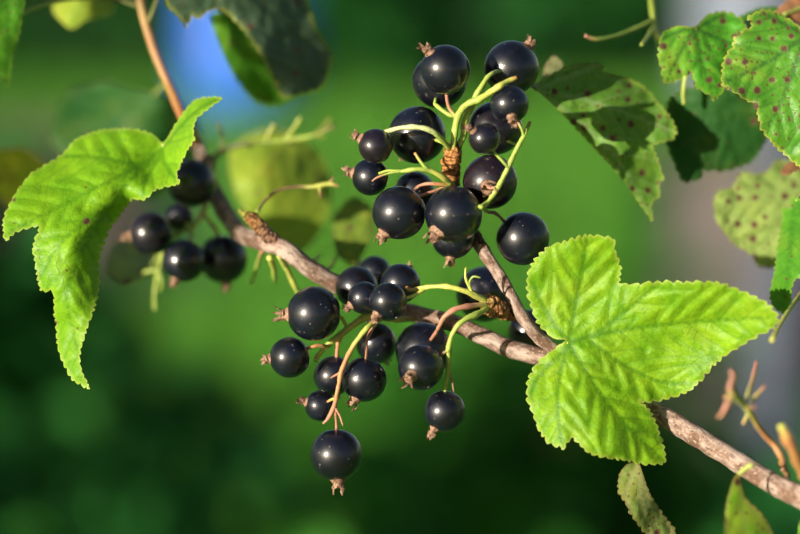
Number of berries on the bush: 37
